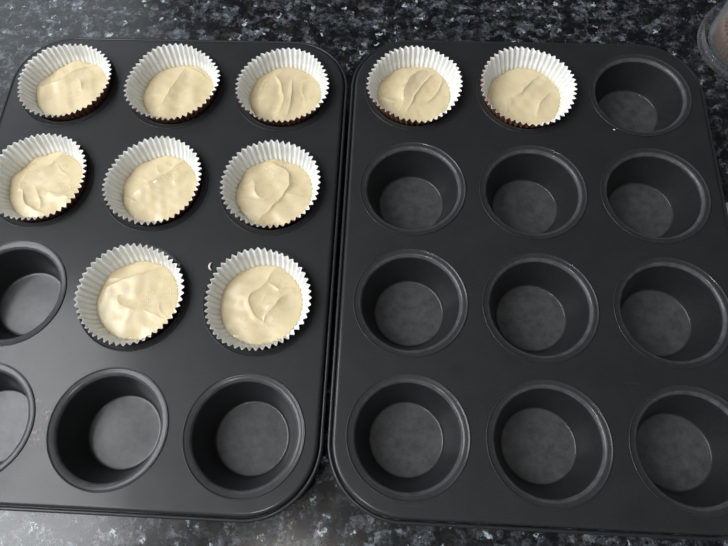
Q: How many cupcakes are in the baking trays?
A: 10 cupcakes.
